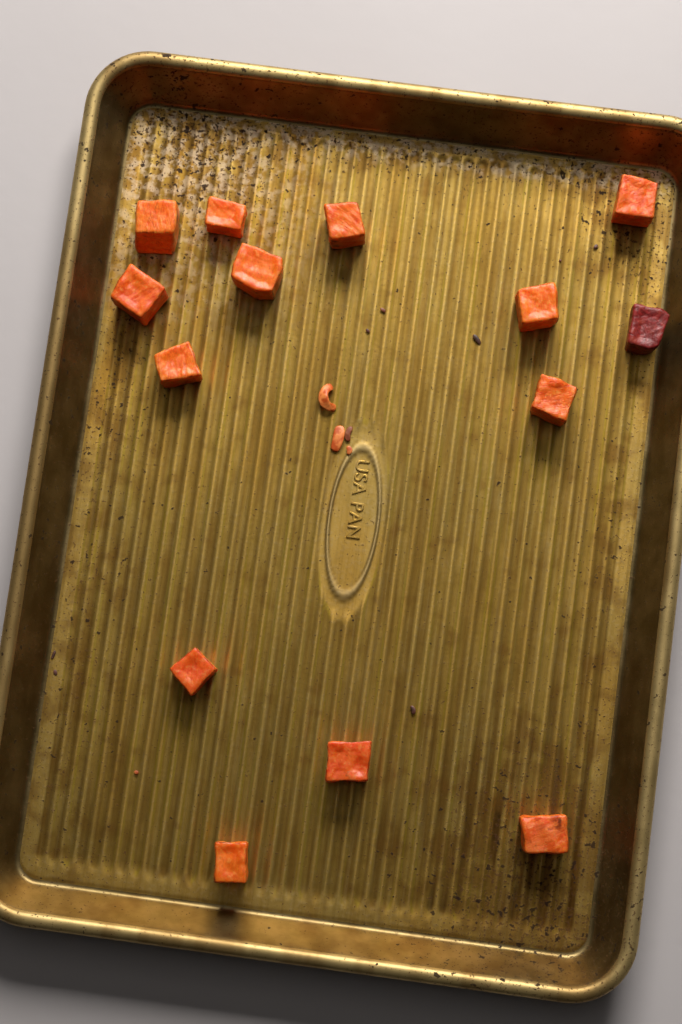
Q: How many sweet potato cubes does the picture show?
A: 14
